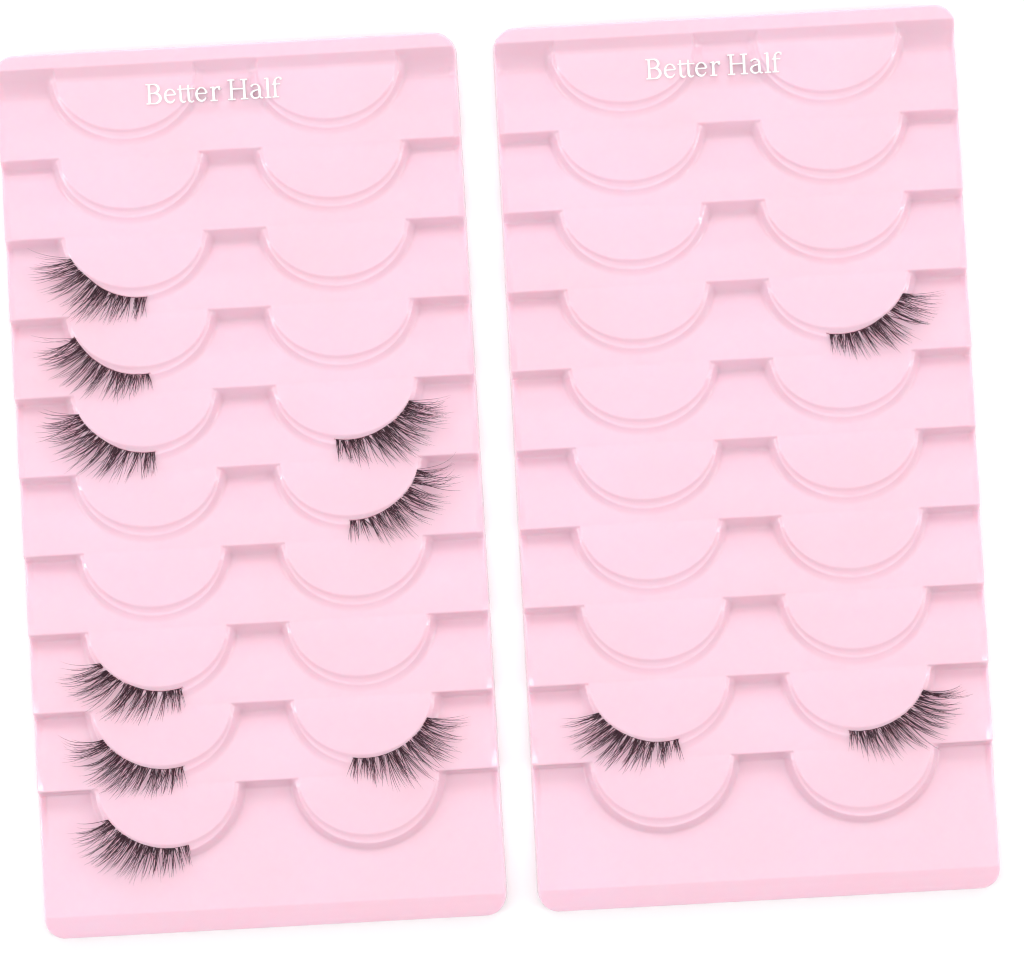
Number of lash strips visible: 12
